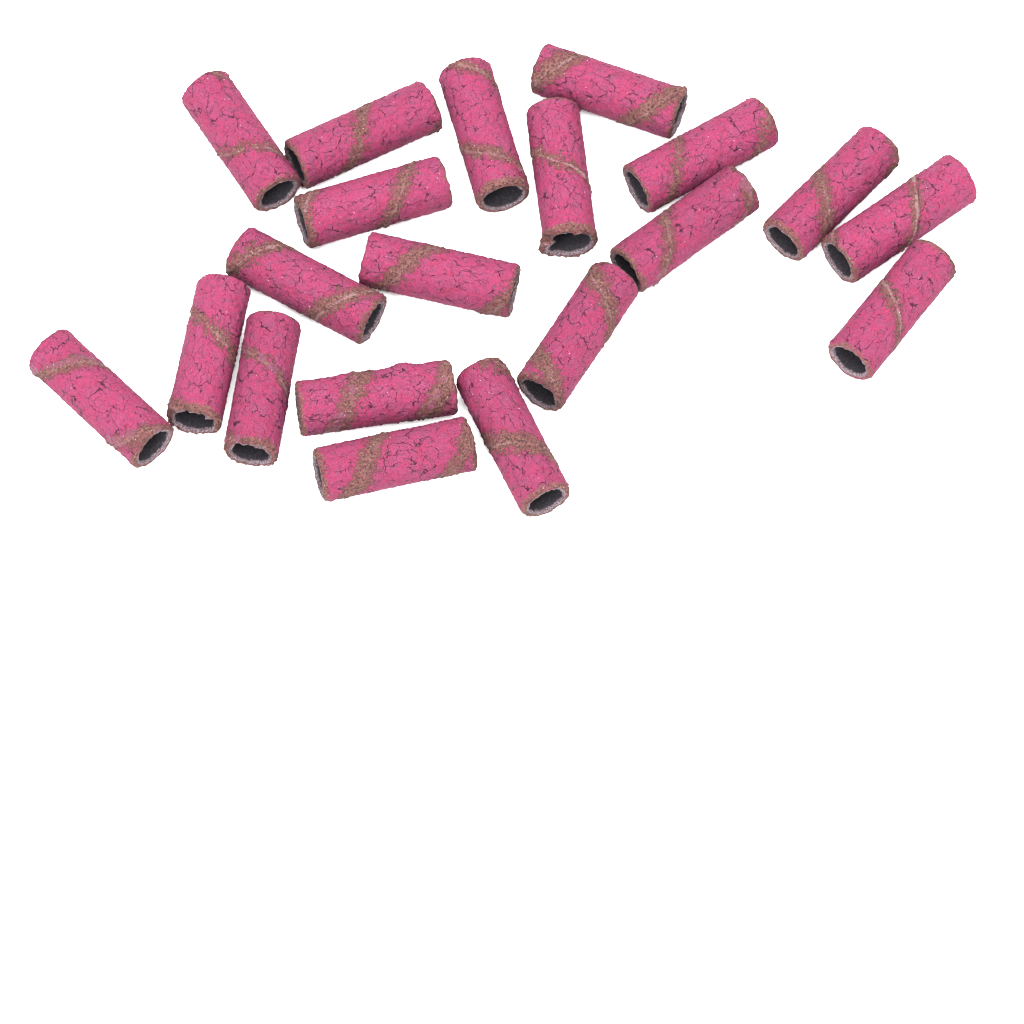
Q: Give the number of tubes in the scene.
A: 20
